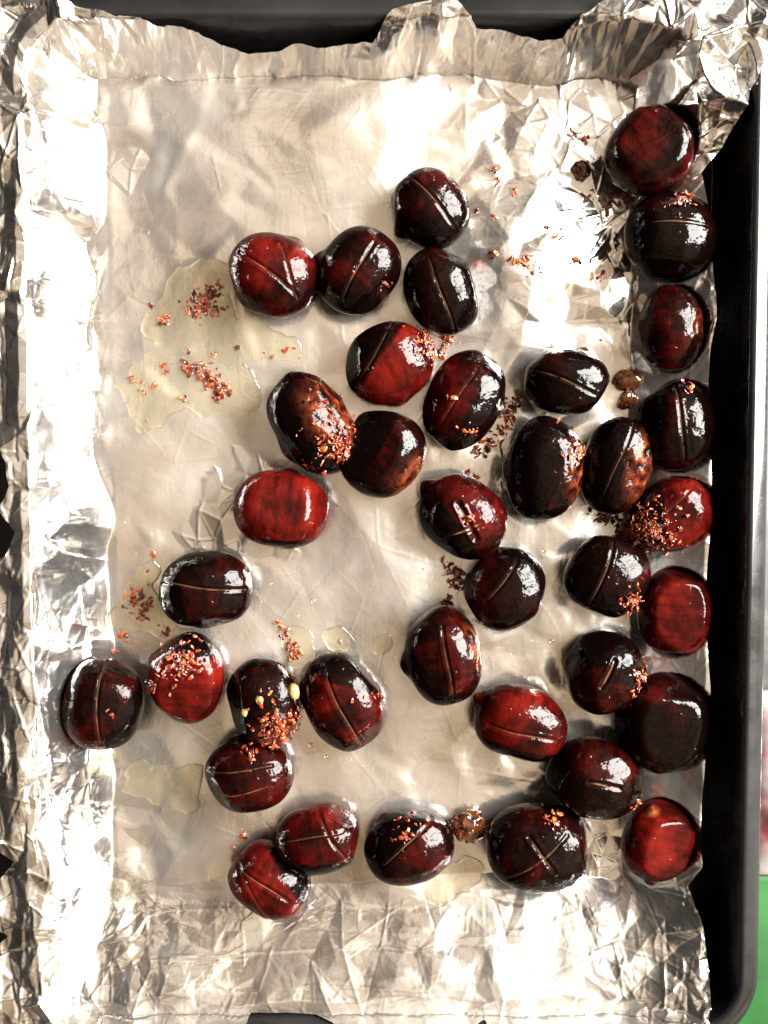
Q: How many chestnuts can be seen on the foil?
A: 37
